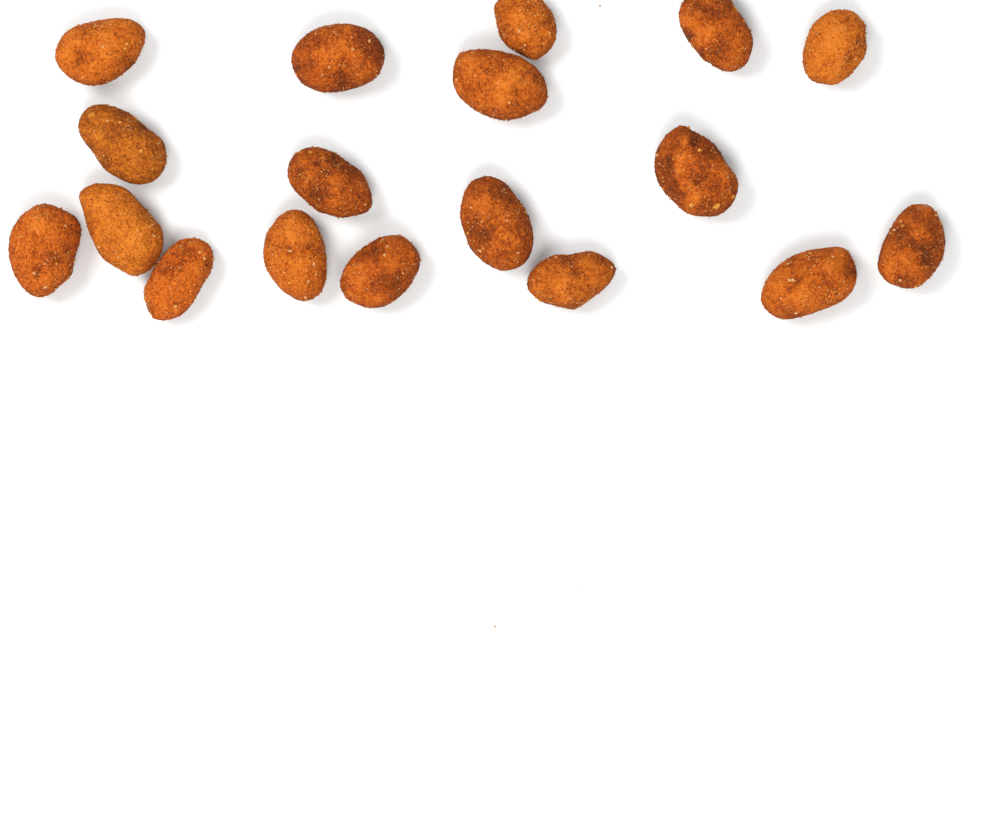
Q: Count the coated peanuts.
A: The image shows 18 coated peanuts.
